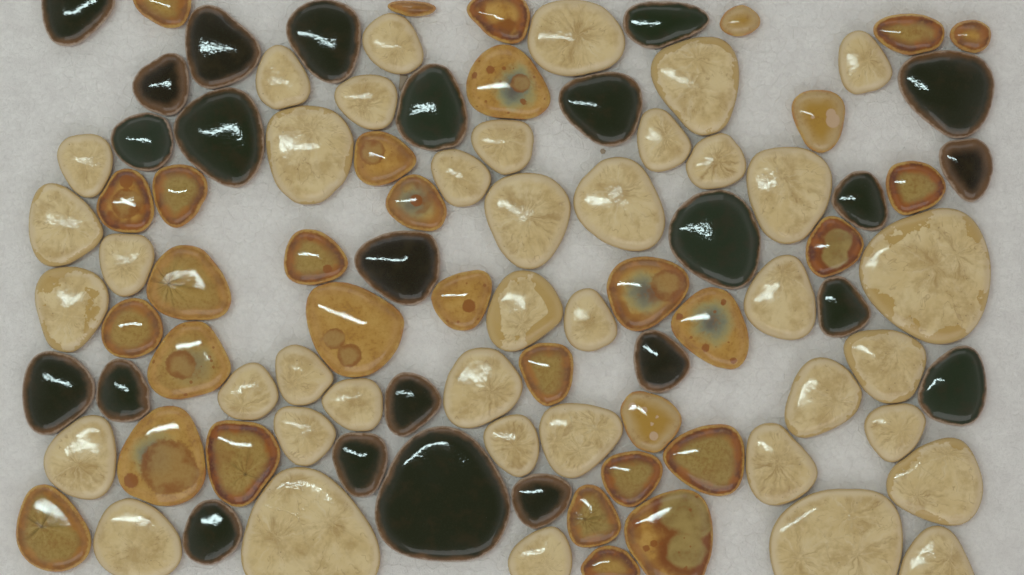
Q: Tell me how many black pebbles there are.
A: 24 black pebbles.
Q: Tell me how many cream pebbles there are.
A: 40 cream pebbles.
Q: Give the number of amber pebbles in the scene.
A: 32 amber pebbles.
